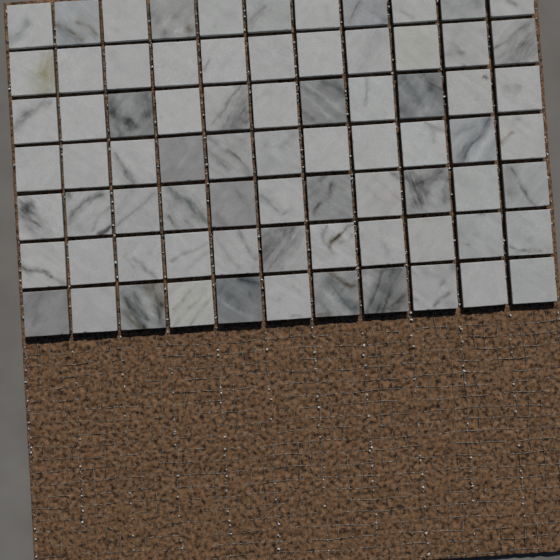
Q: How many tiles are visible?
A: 77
